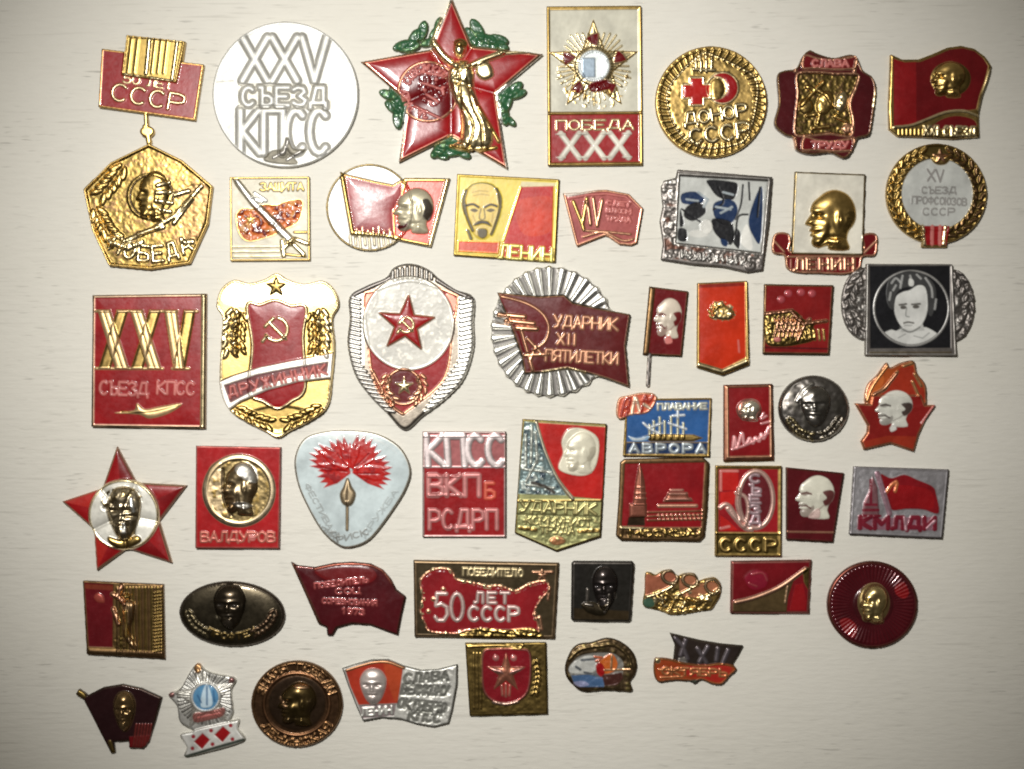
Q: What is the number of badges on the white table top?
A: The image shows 50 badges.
